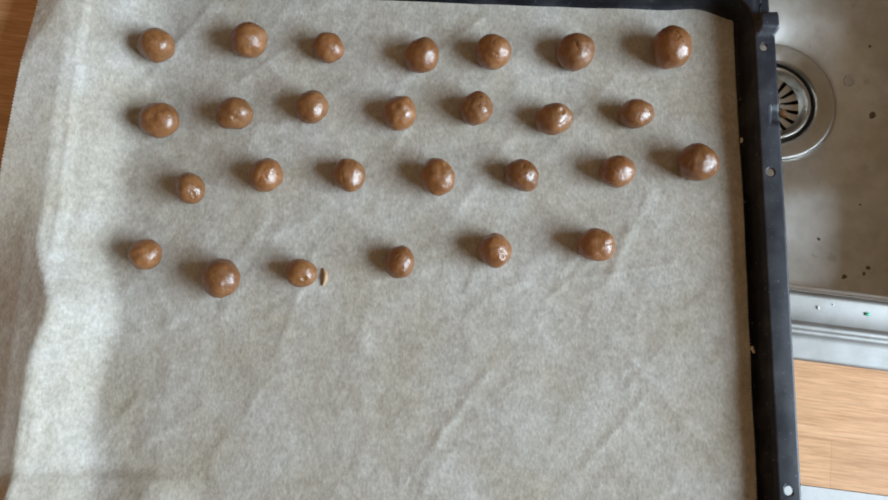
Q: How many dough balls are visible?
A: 27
